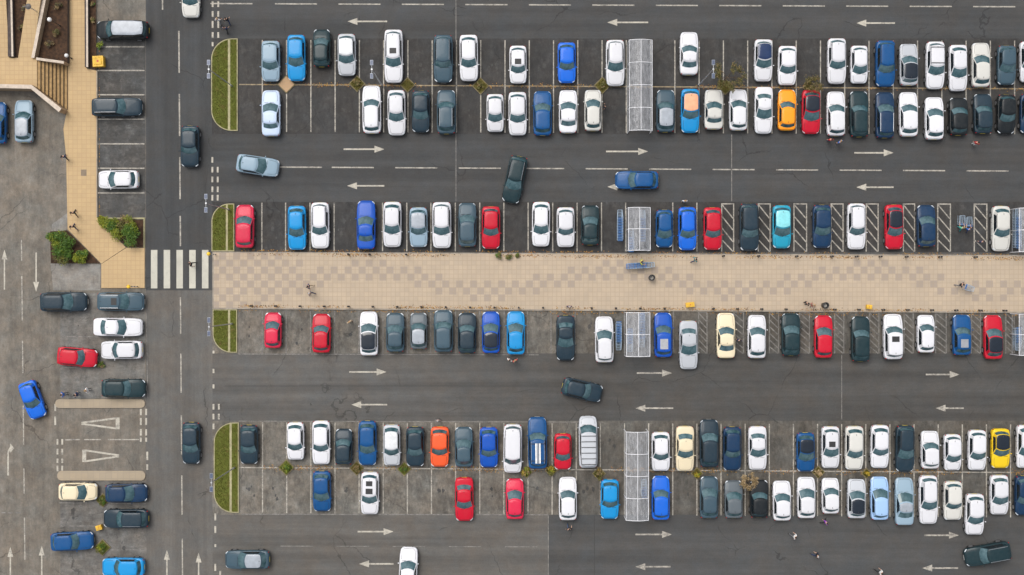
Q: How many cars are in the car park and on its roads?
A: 169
